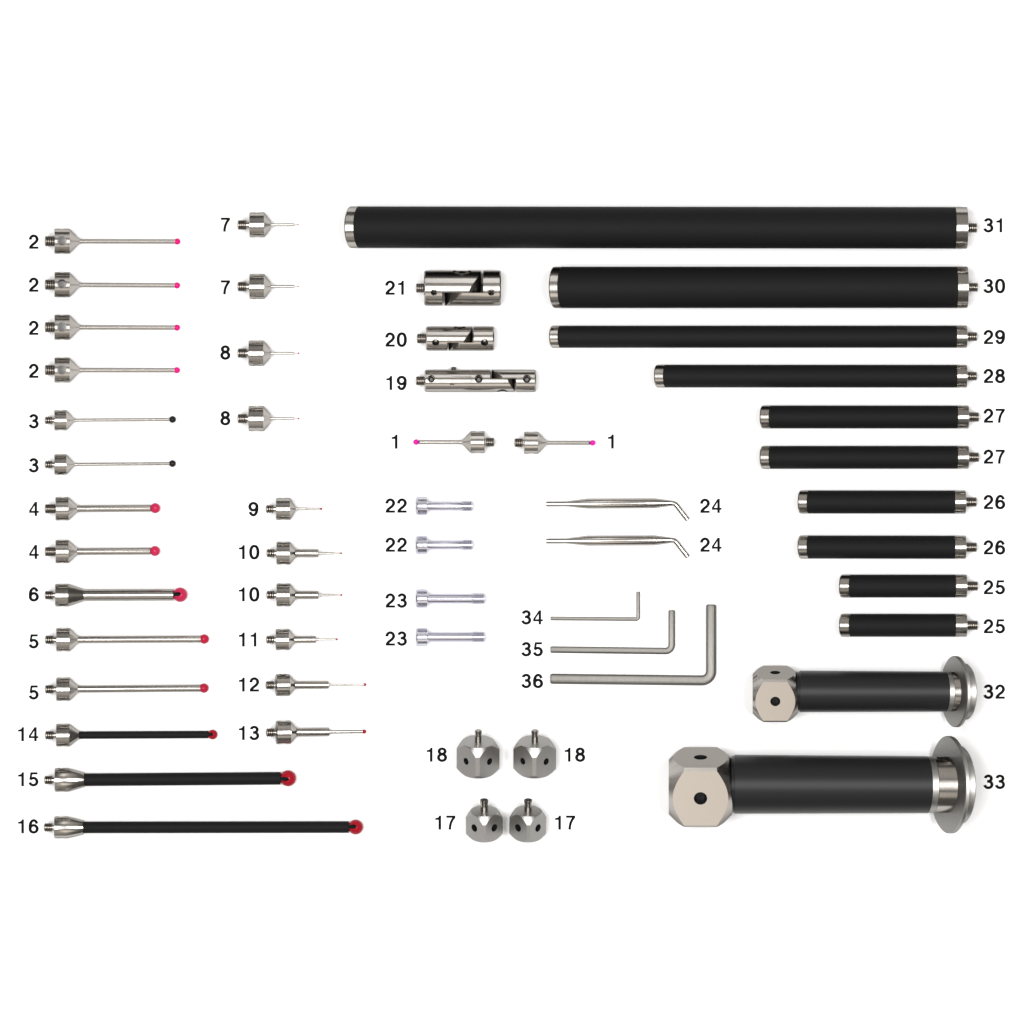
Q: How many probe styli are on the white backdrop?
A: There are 26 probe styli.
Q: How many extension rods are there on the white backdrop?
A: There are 10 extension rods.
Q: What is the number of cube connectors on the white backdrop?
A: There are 4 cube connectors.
